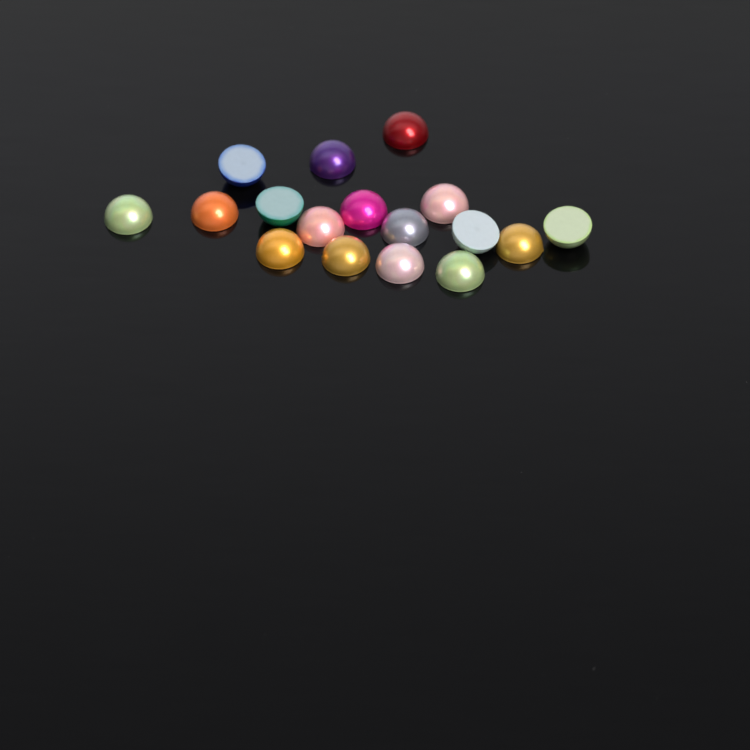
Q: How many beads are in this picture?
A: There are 17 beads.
